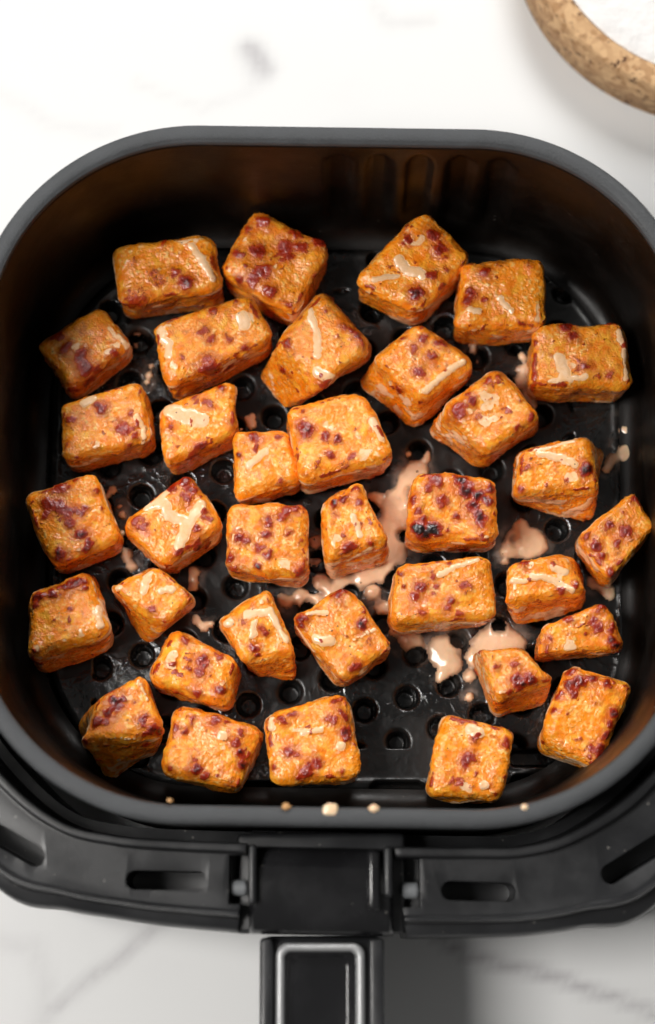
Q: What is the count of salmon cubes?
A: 35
